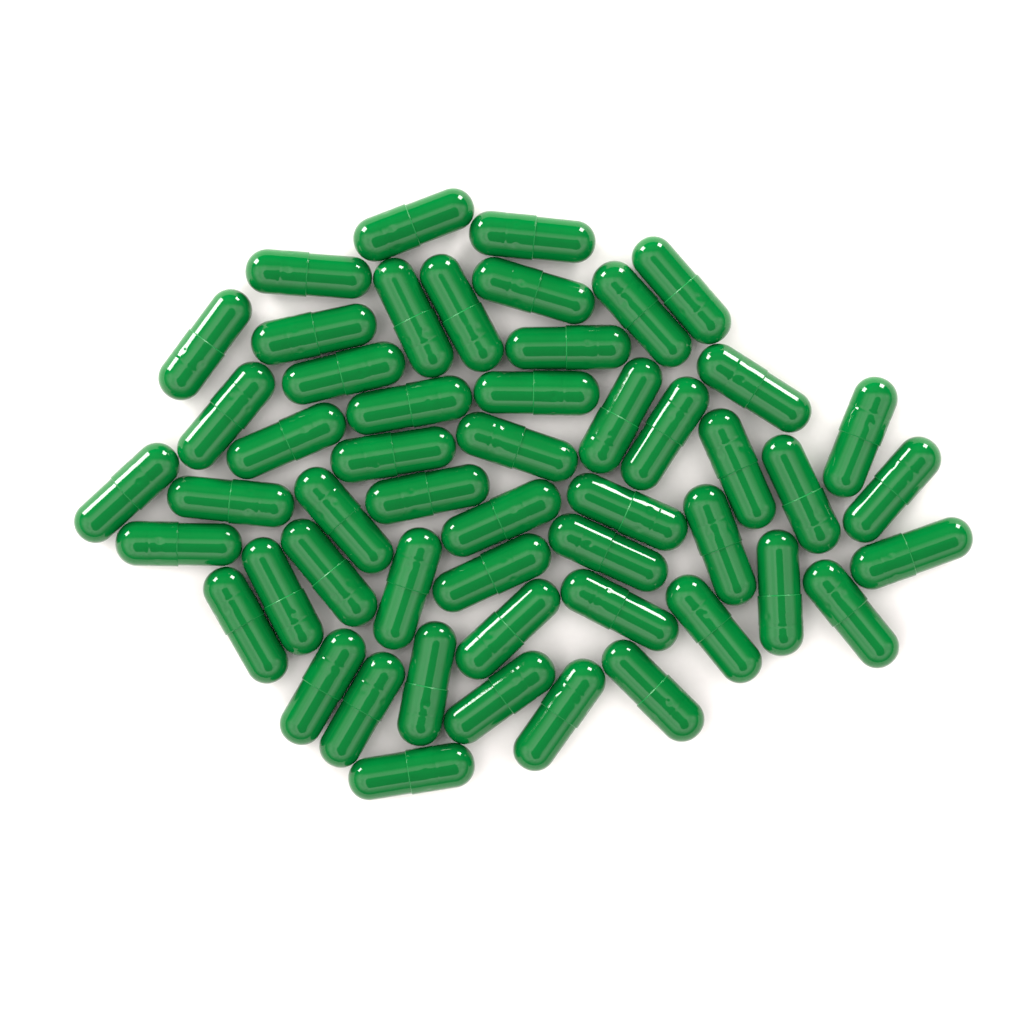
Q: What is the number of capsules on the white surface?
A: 52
